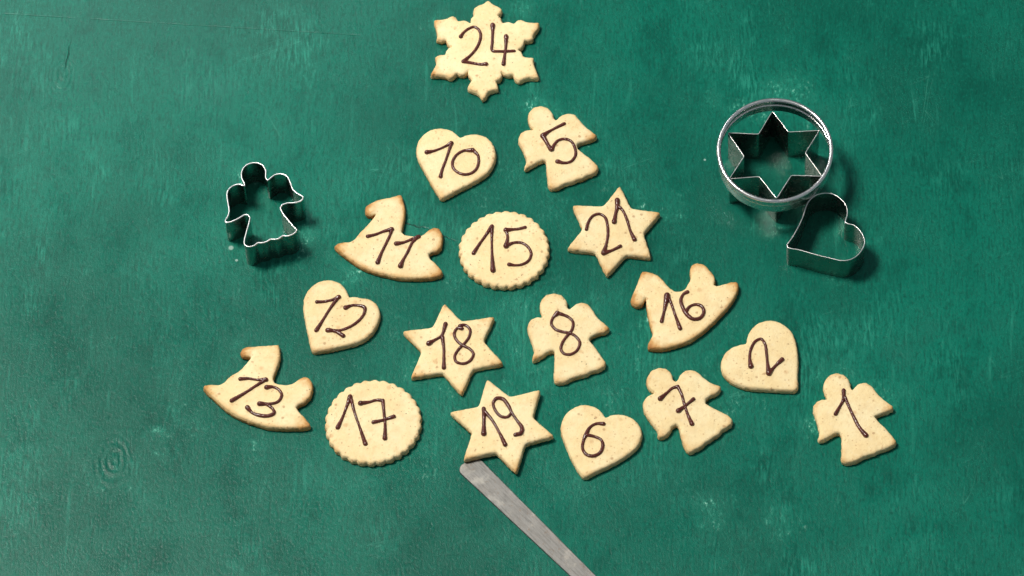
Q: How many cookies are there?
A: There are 17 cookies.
